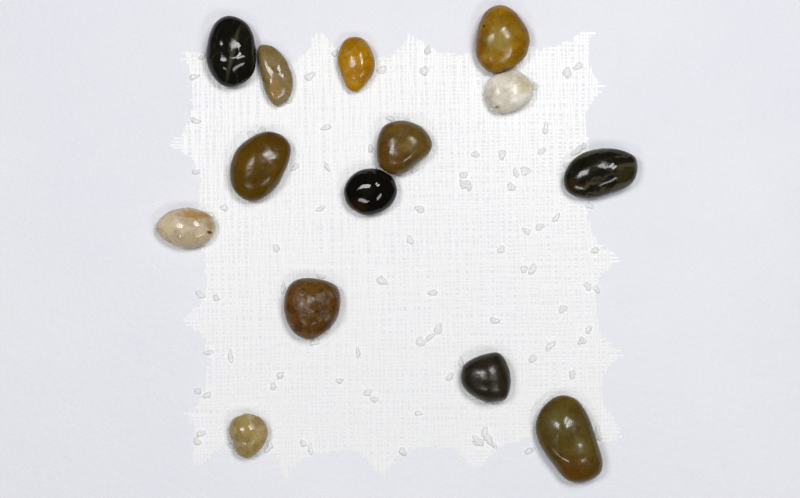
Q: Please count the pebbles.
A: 14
